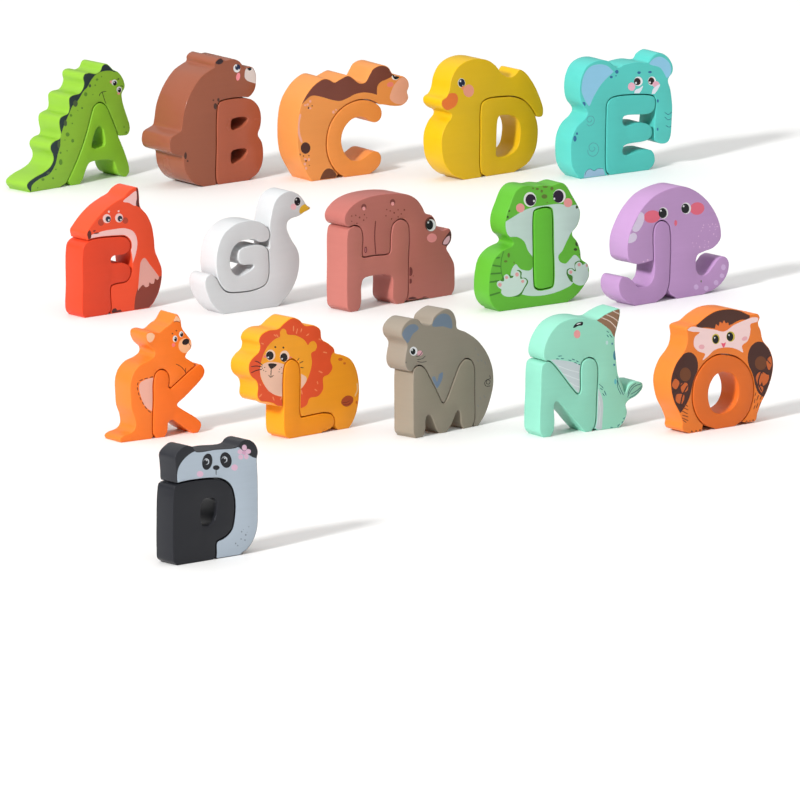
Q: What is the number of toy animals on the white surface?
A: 16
